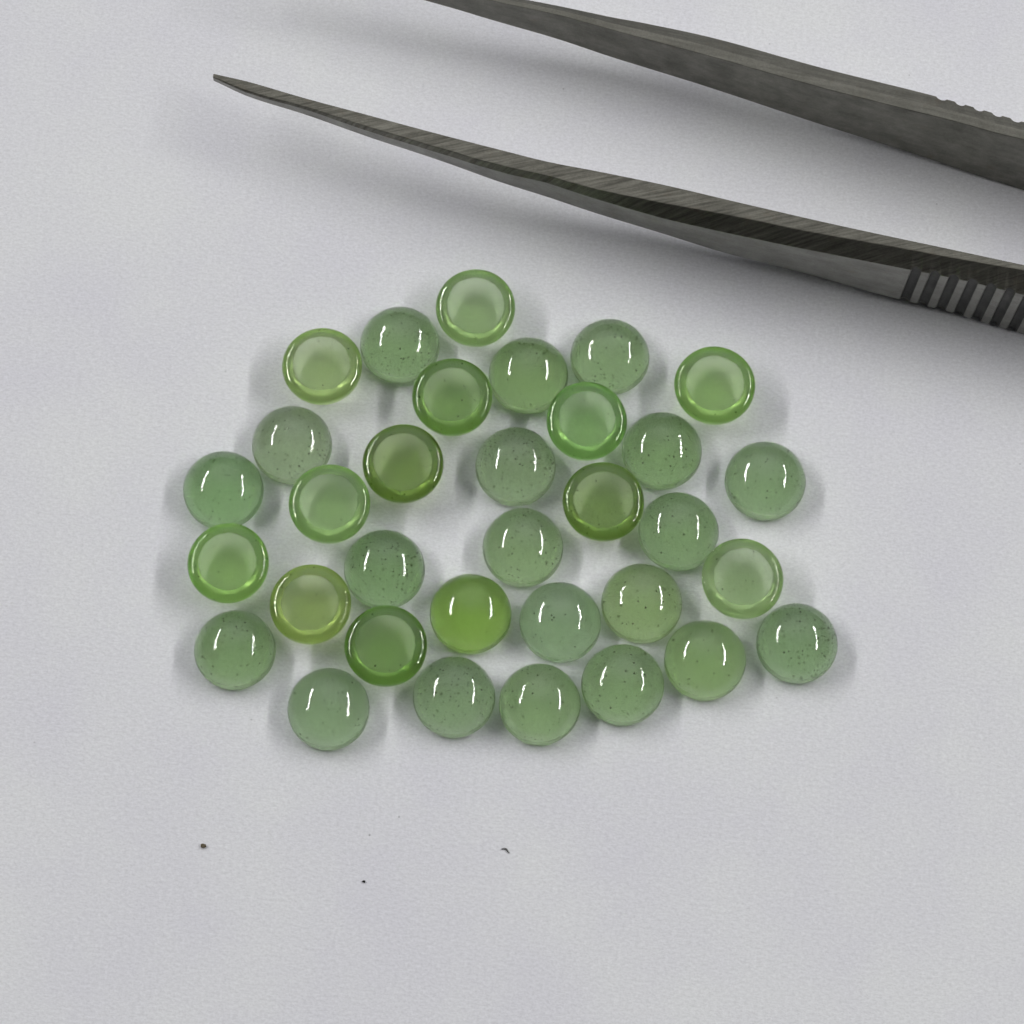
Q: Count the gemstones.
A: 33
